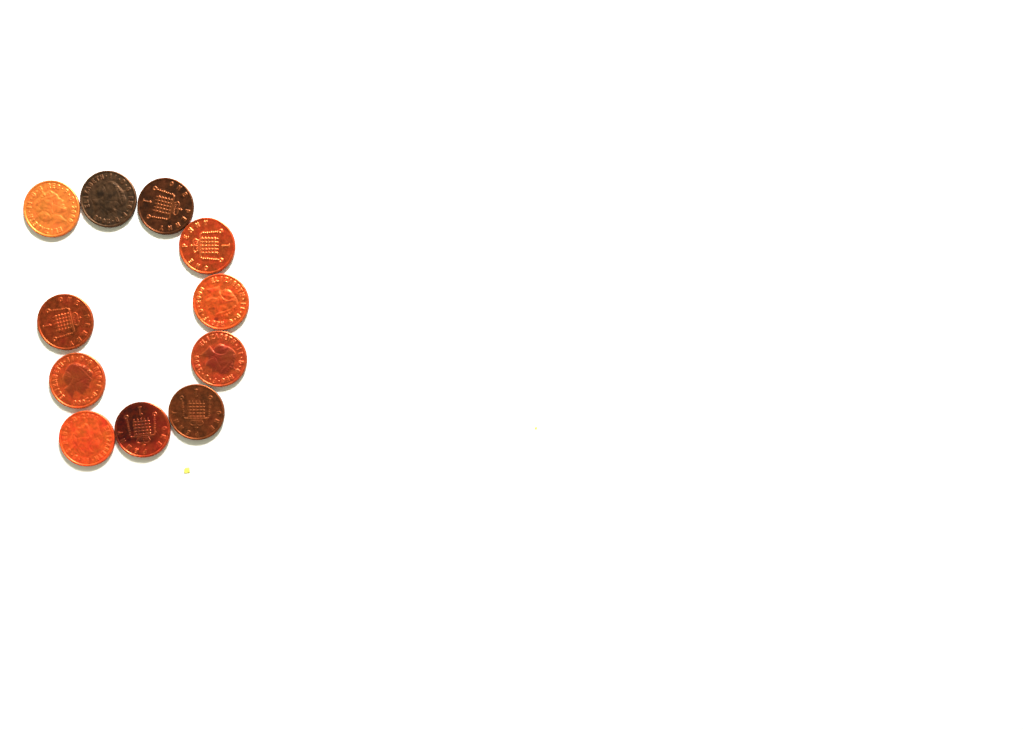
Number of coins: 11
